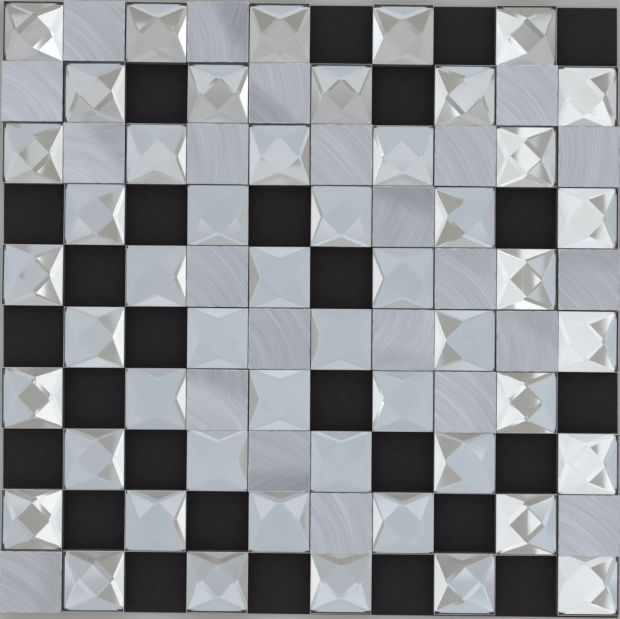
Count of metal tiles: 23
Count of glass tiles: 50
